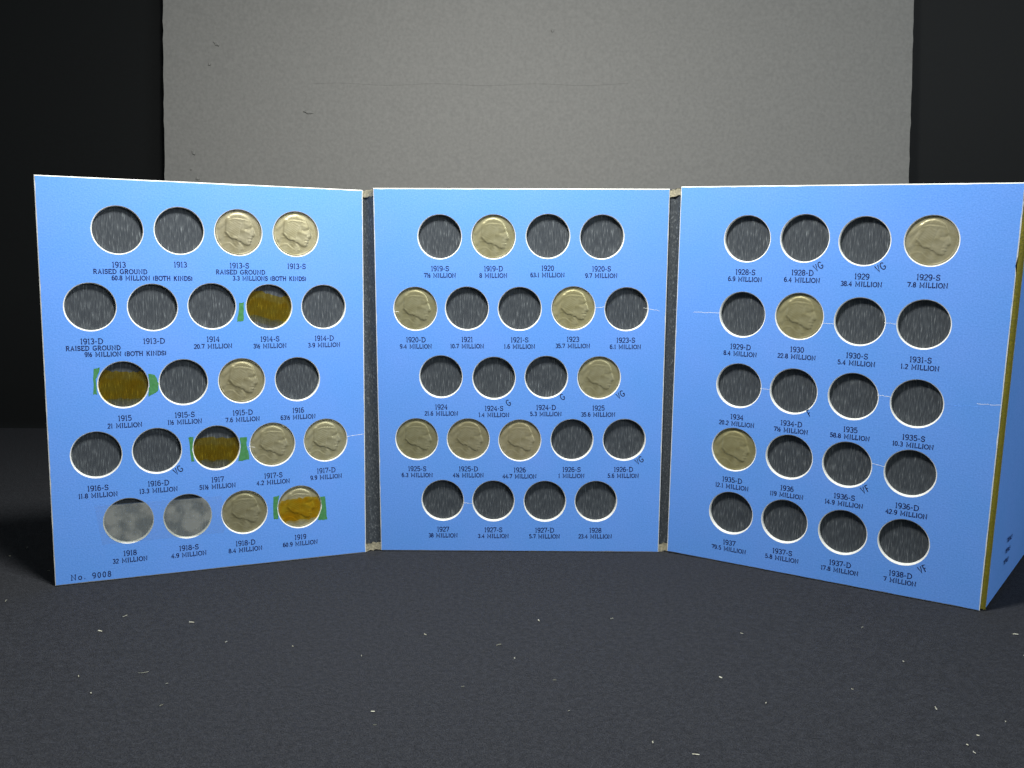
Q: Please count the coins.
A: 17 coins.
